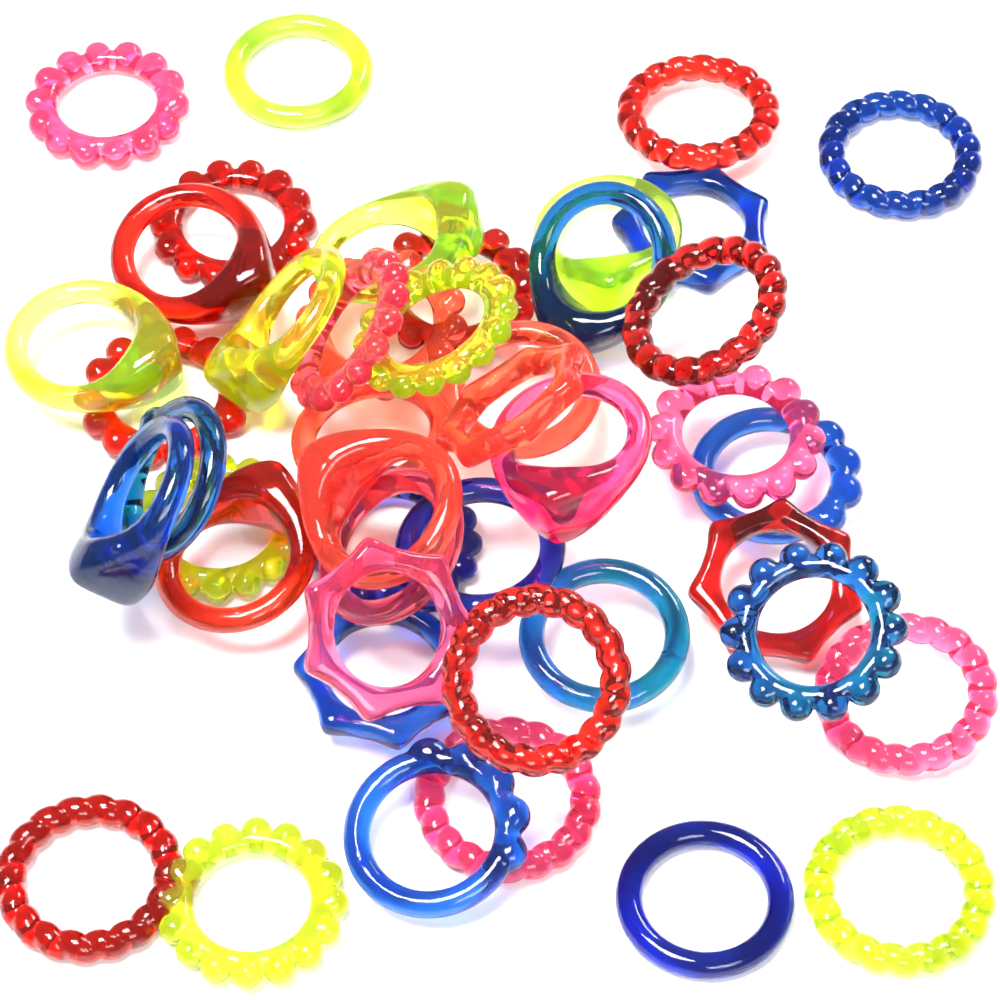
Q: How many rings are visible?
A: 45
